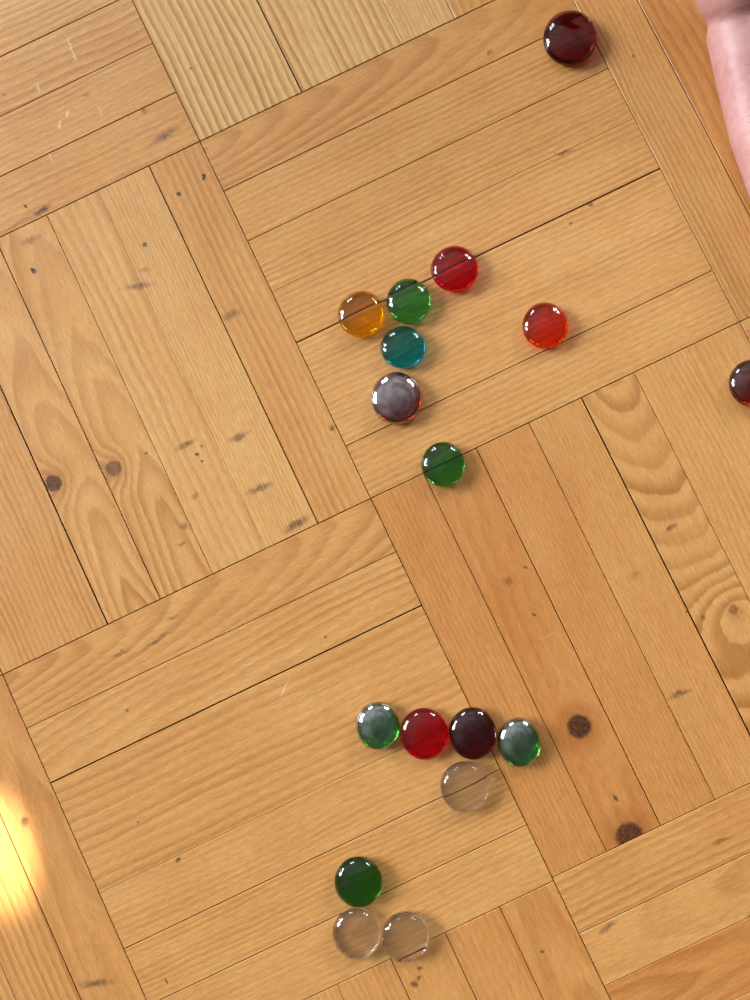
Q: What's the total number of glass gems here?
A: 17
